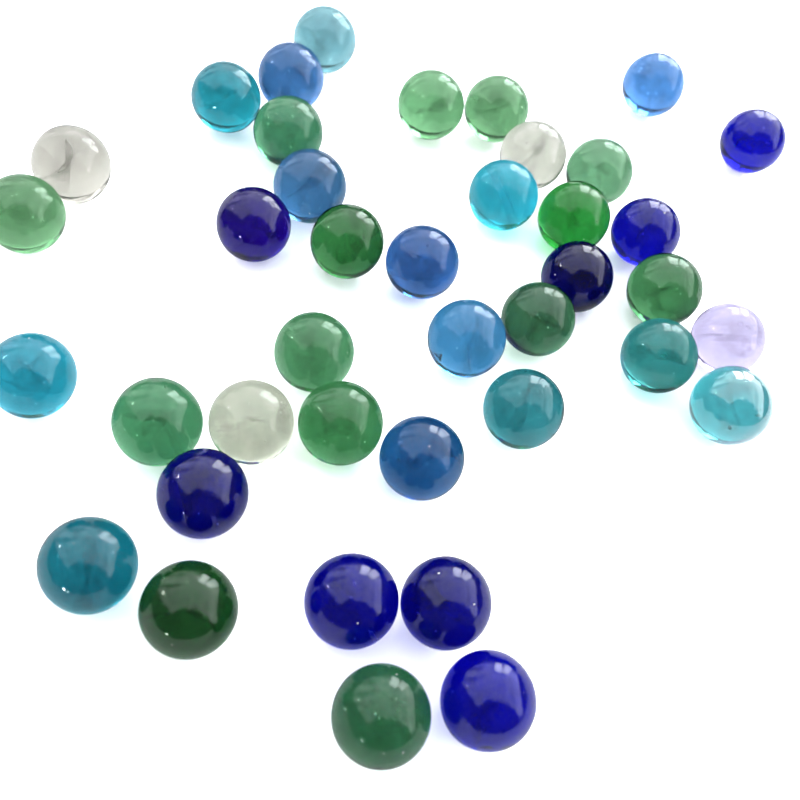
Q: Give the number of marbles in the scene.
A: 40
